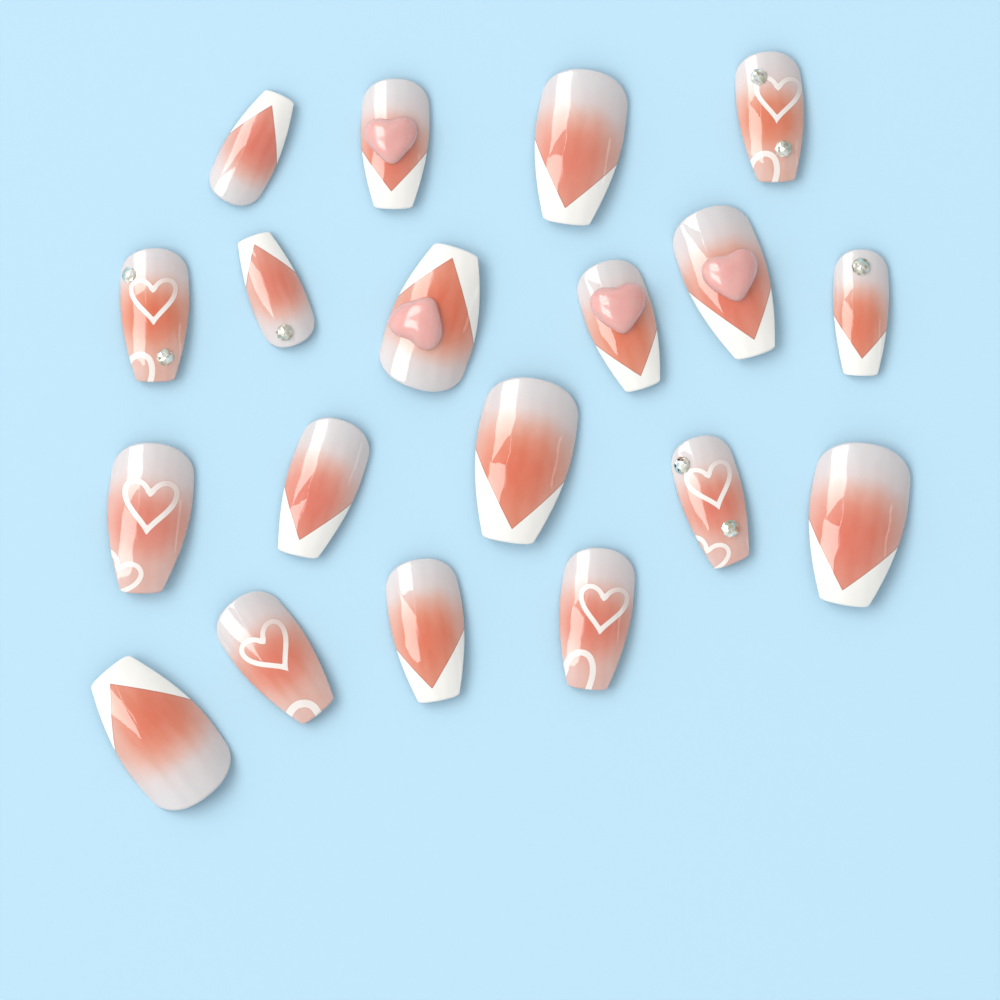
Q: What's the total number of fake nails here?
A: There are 19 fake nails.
